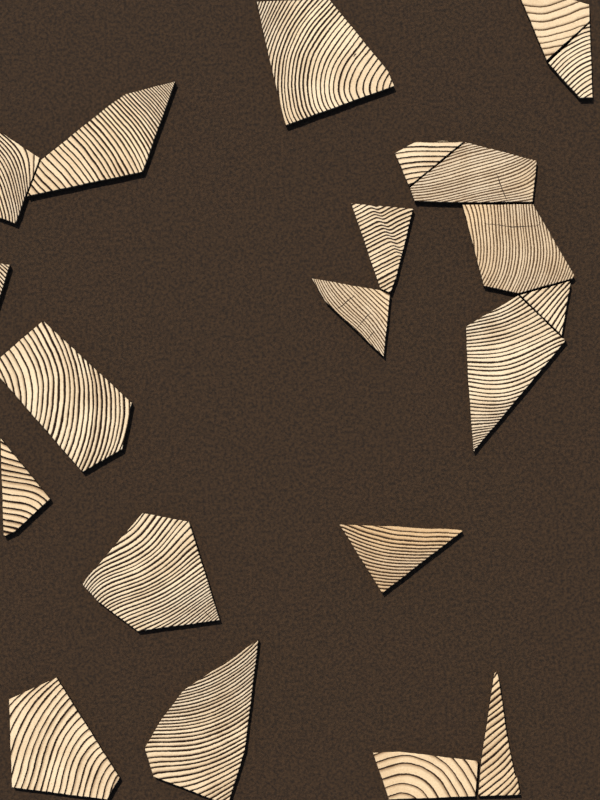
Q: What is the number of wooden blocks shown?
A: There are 21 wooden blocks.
